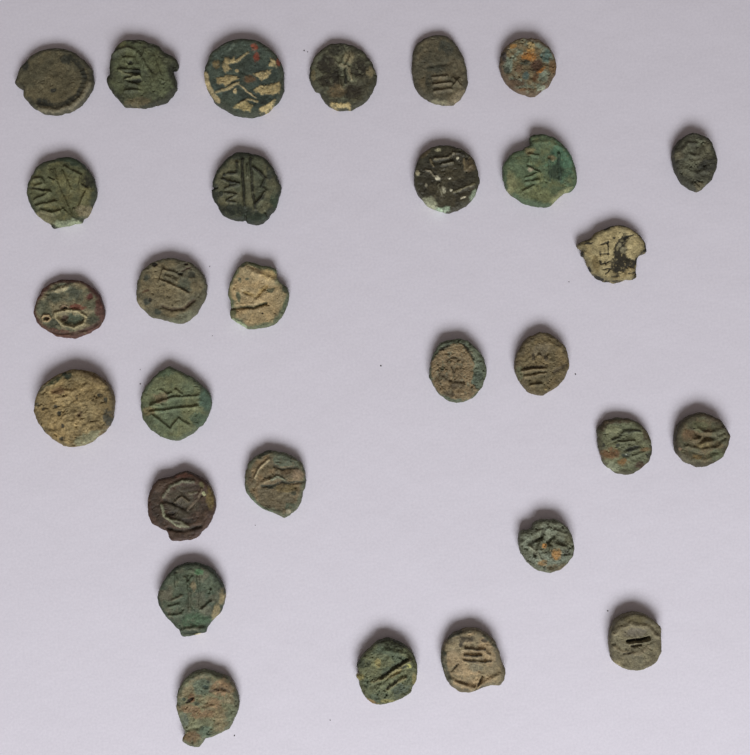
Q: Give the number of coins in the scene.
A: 29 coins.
